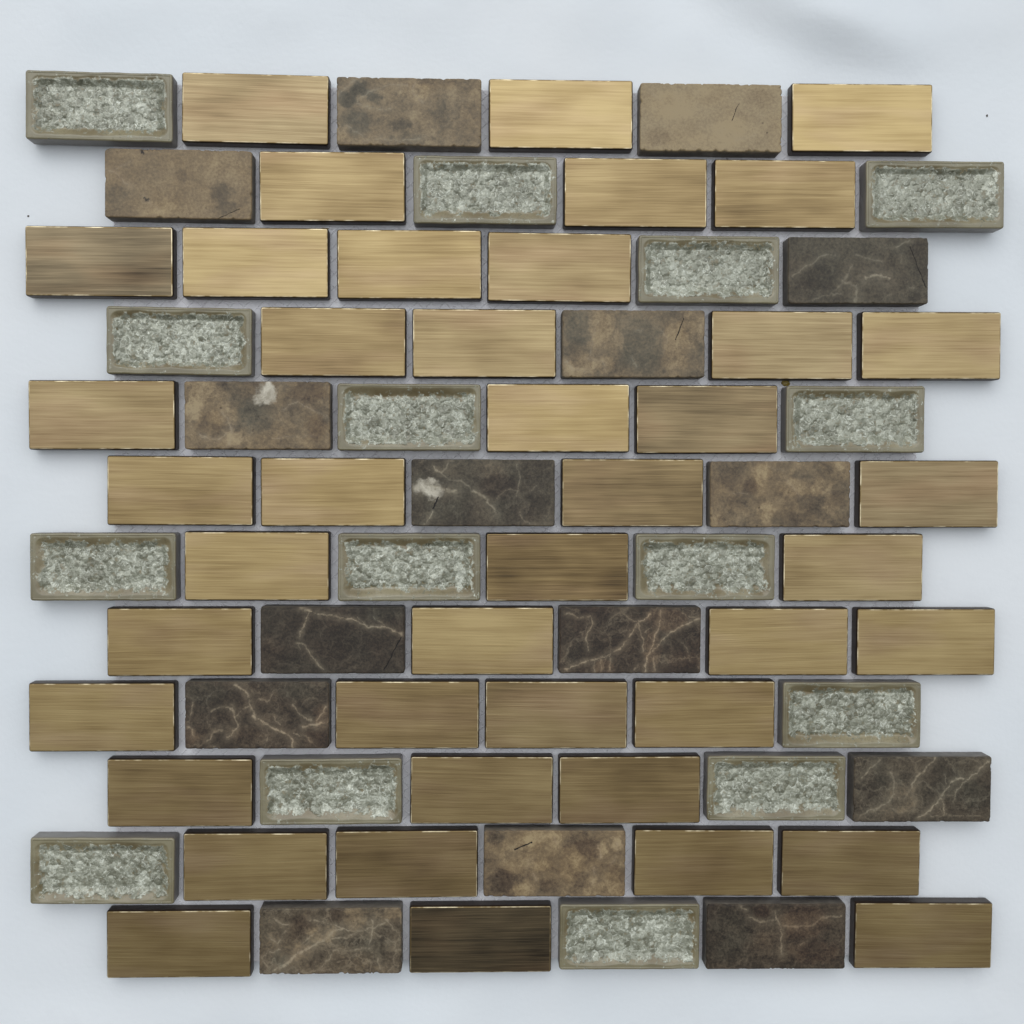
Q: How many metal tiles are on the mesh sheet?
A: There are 42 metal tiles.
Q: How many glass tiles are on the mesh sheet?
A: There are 15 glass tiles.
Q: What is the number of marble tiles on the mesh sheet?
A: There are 15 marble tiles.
